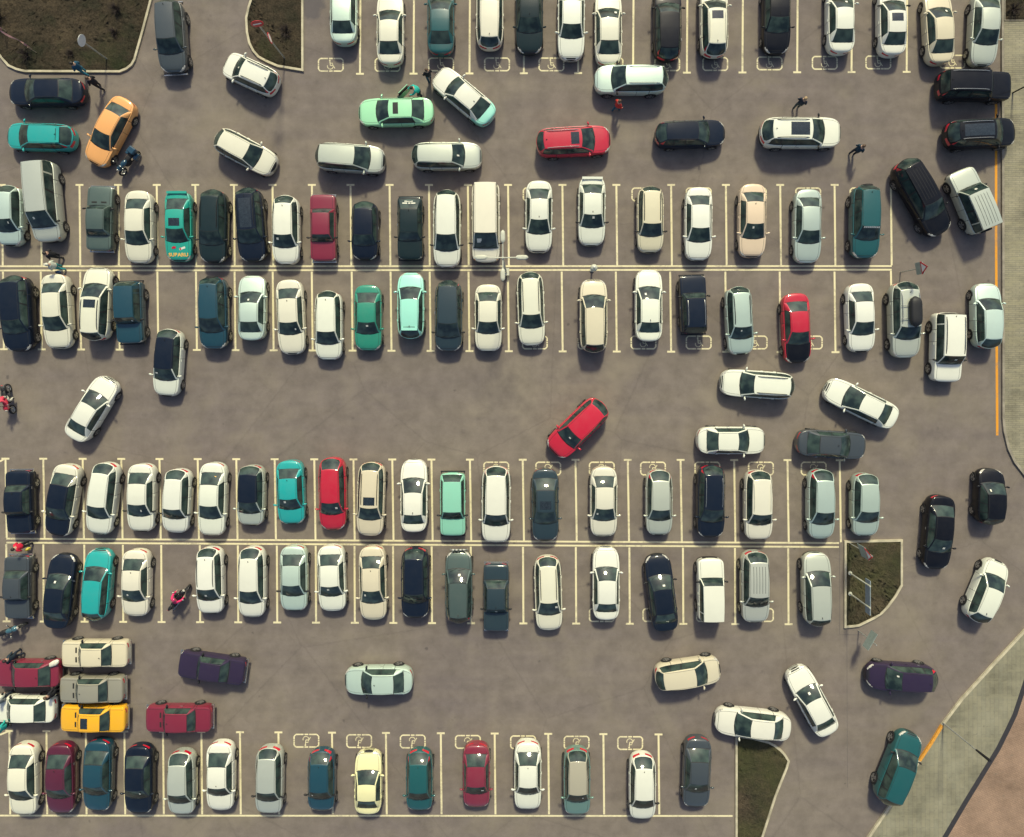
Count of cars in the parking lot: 150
